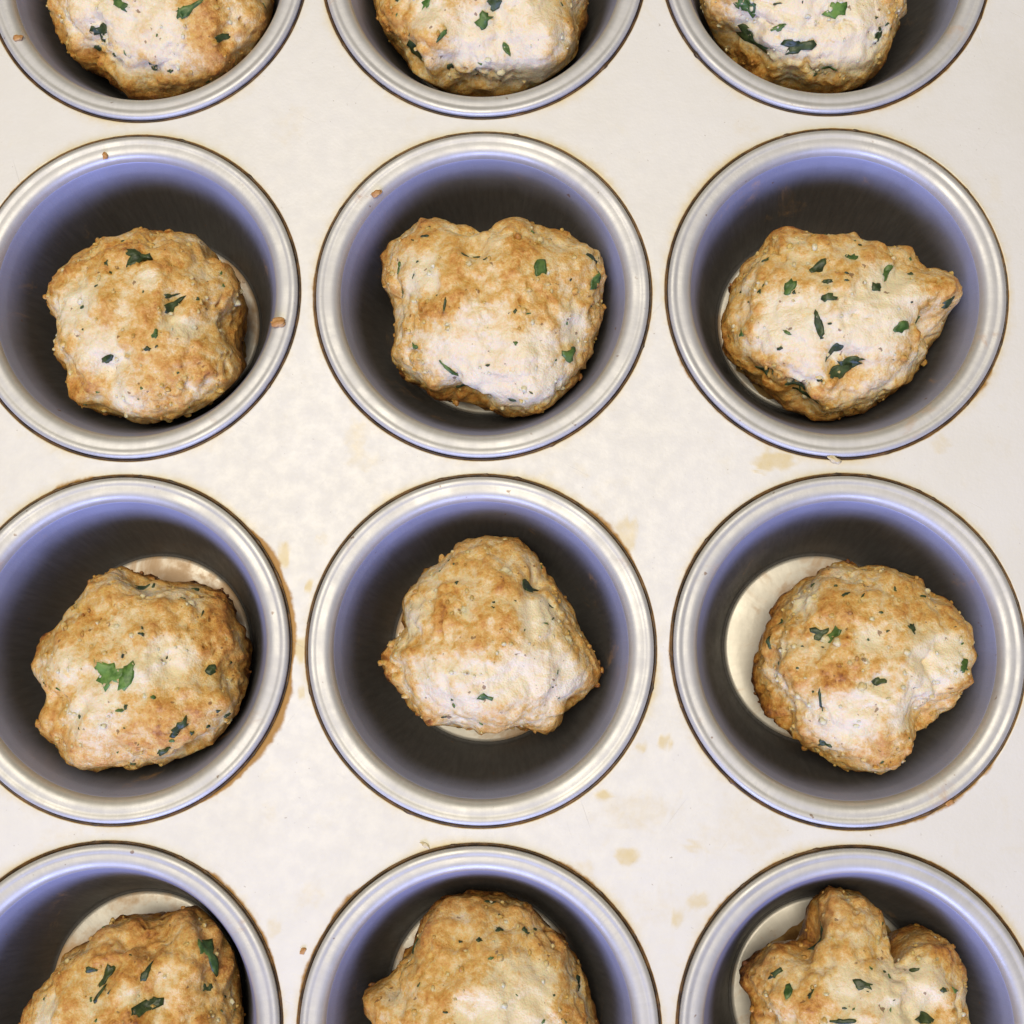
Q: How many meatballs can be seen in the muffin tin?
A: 12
